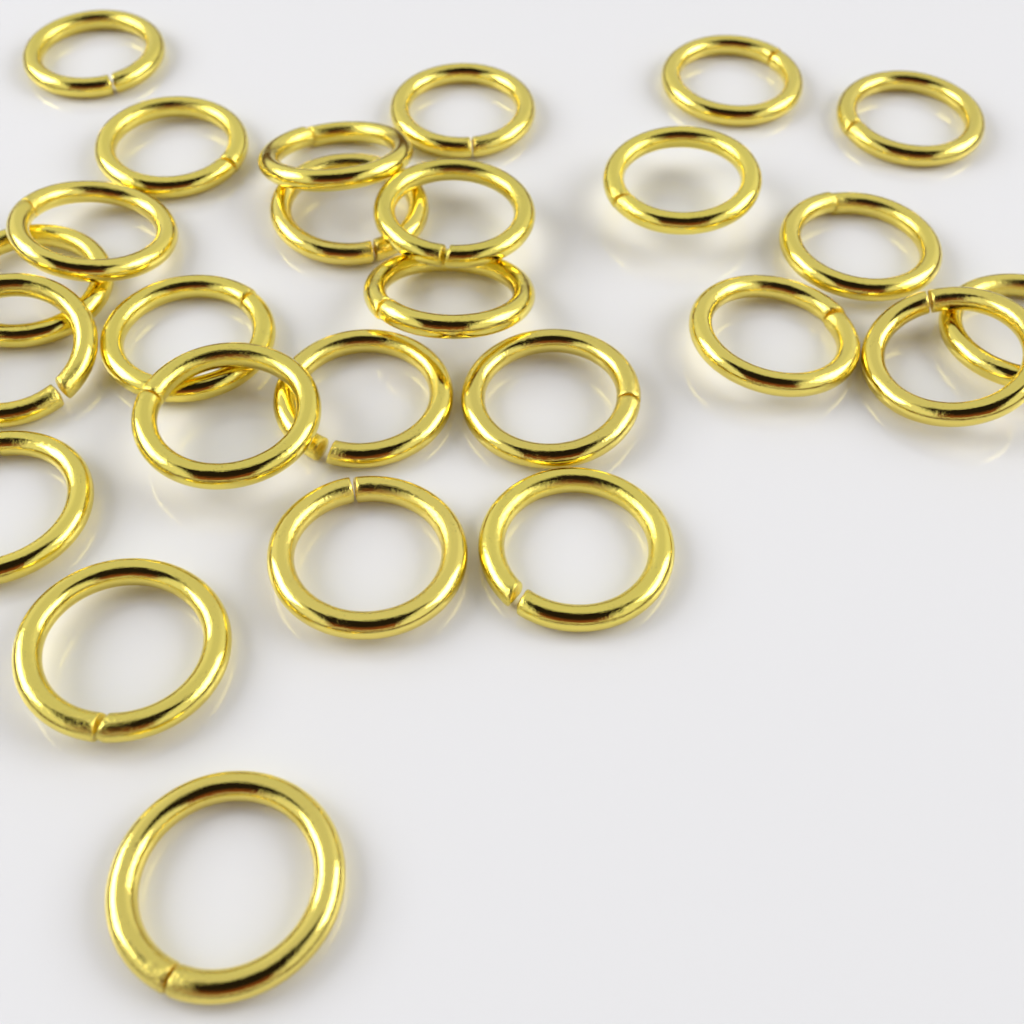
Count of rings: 26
